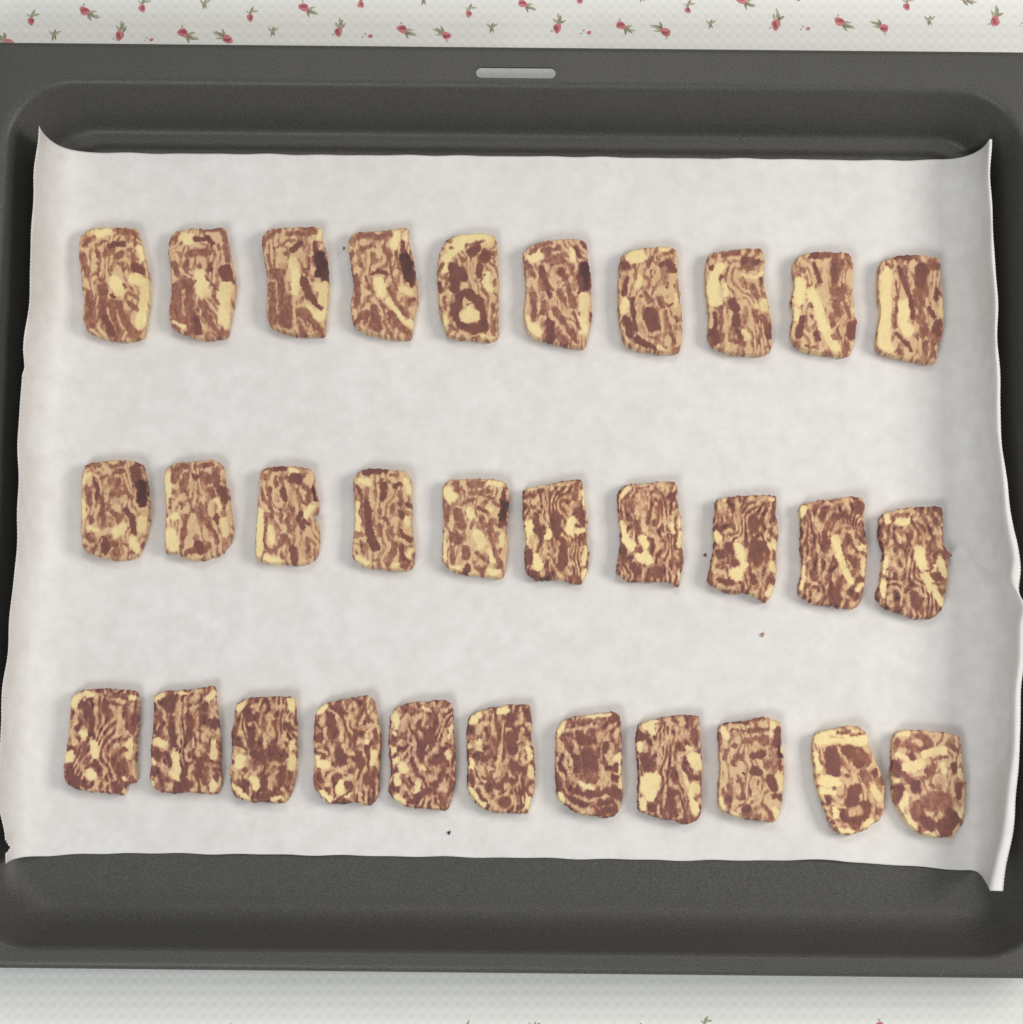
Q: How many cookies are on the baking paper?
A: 31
